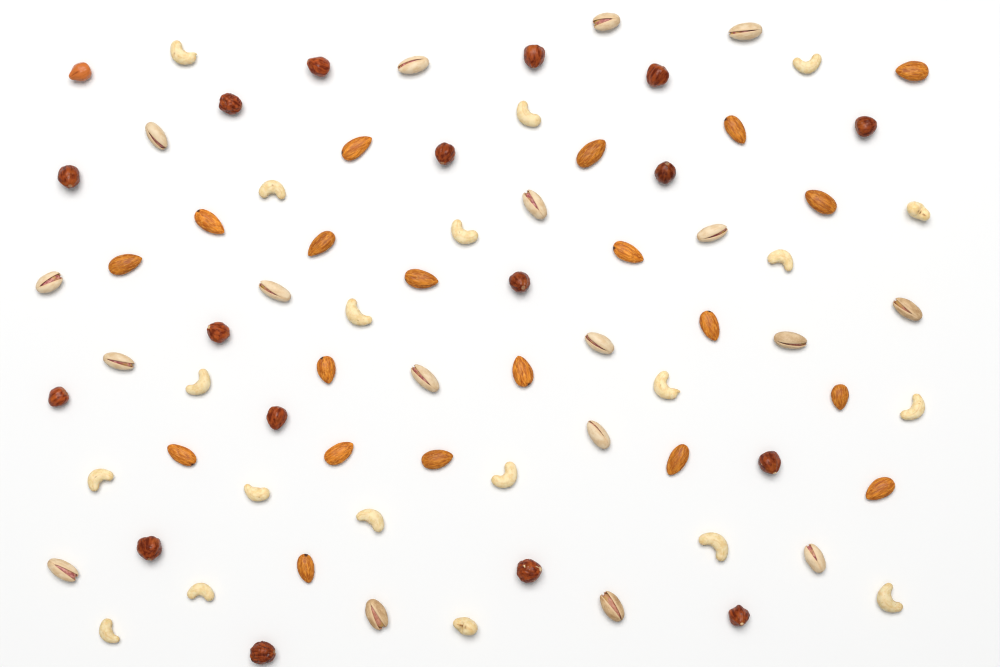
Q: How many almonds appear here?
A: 20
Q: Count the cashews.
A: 20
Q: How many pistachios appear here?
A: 18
